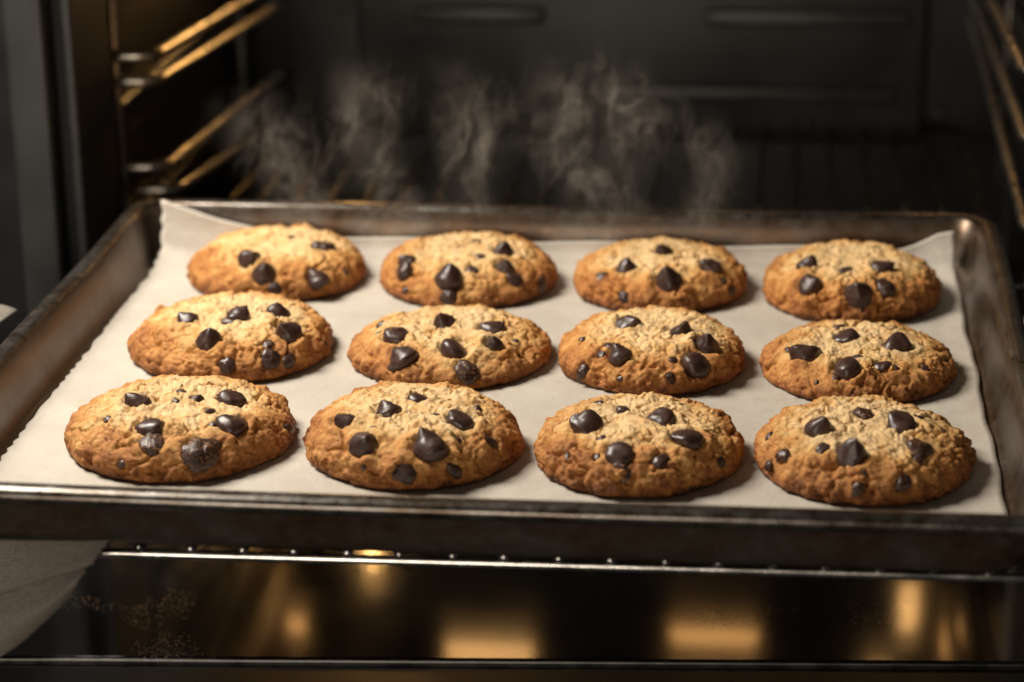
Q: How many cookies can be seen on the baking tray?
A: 12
